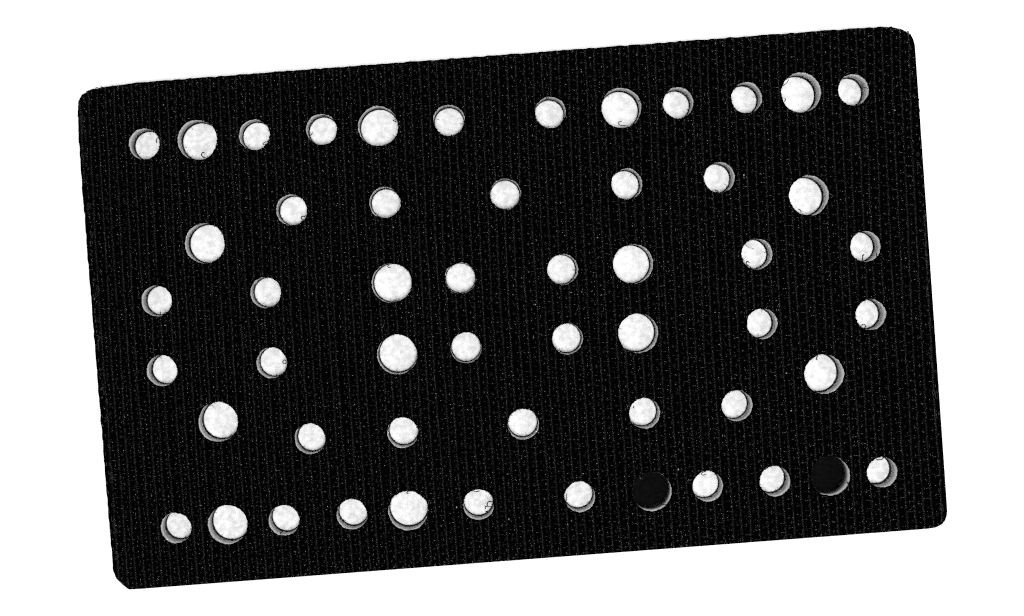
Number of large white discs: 14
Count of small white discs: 38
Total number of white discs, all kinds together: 52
